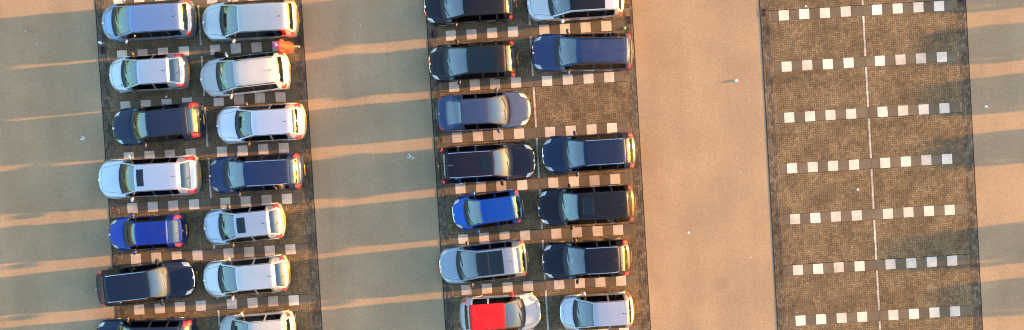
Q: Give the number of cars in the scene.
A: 27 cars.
